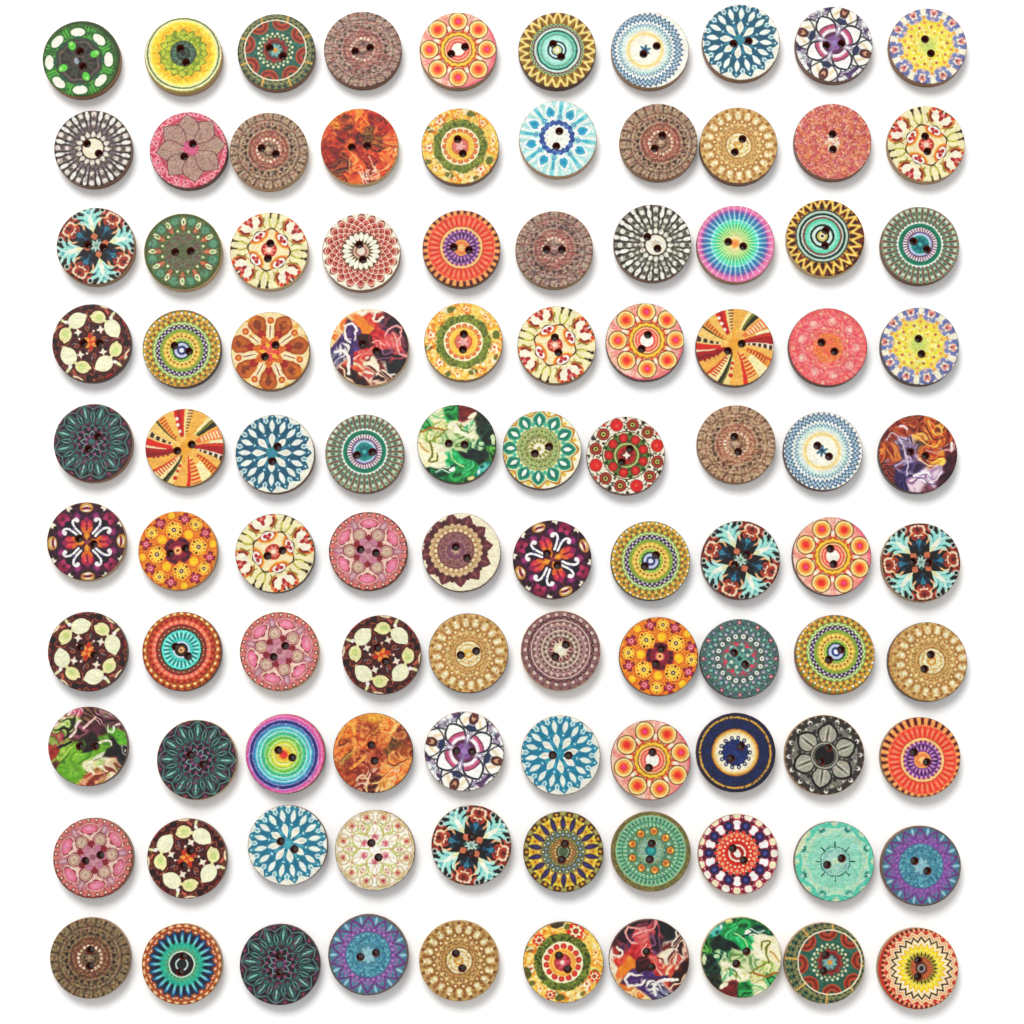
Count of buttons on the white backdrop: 100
